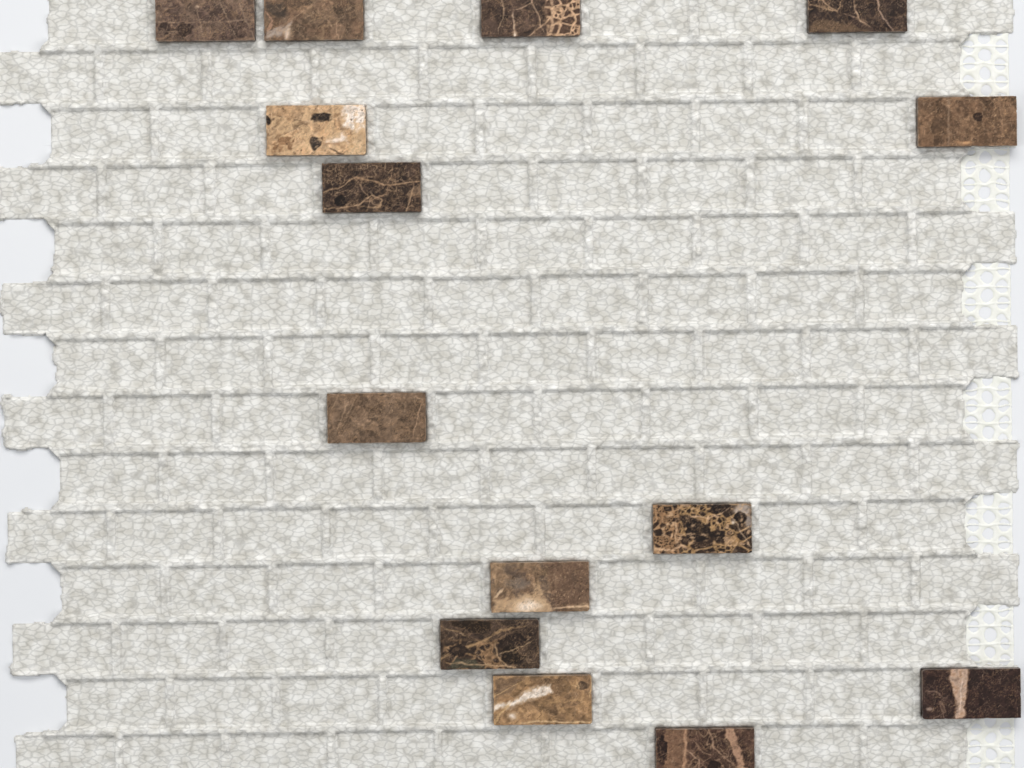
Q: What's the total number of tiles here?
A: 14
